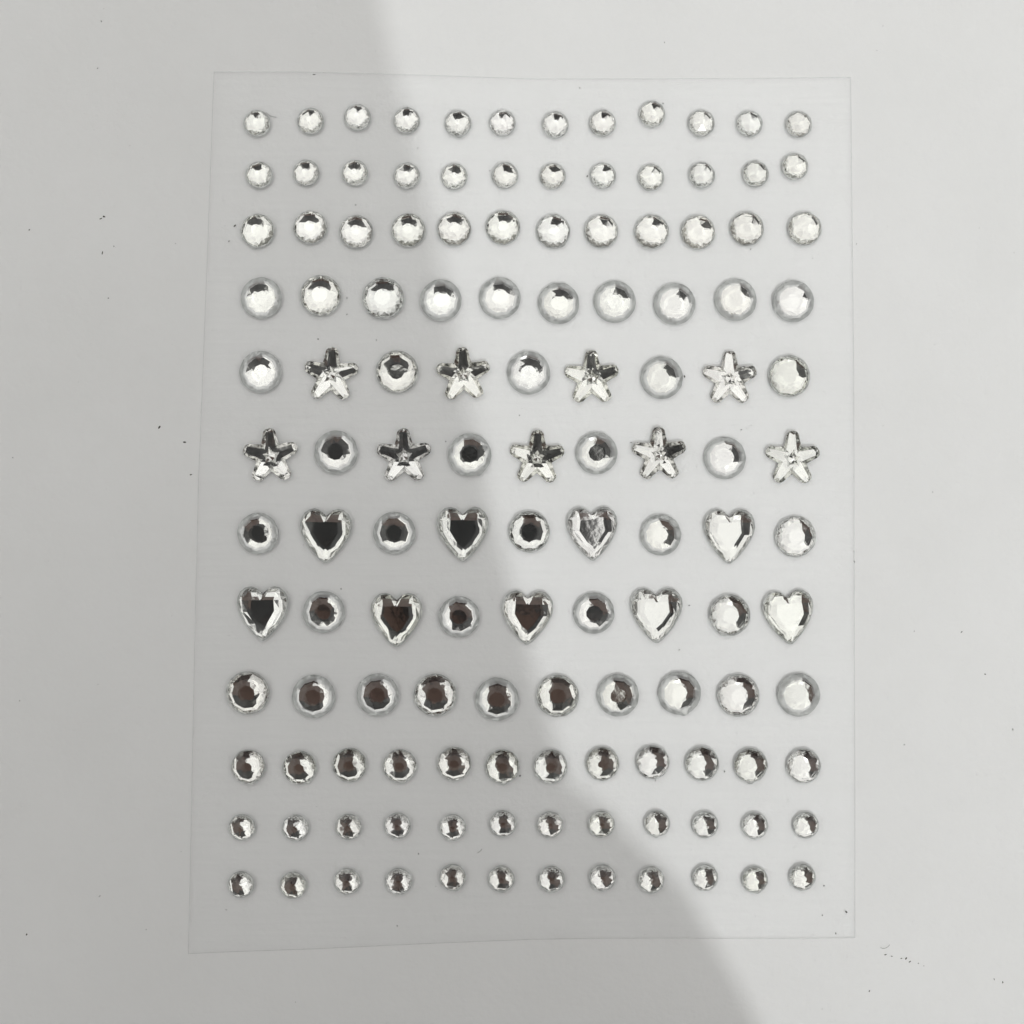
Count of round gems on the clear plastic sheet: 110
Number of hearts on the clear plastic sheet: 9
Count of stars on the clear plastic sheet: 9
